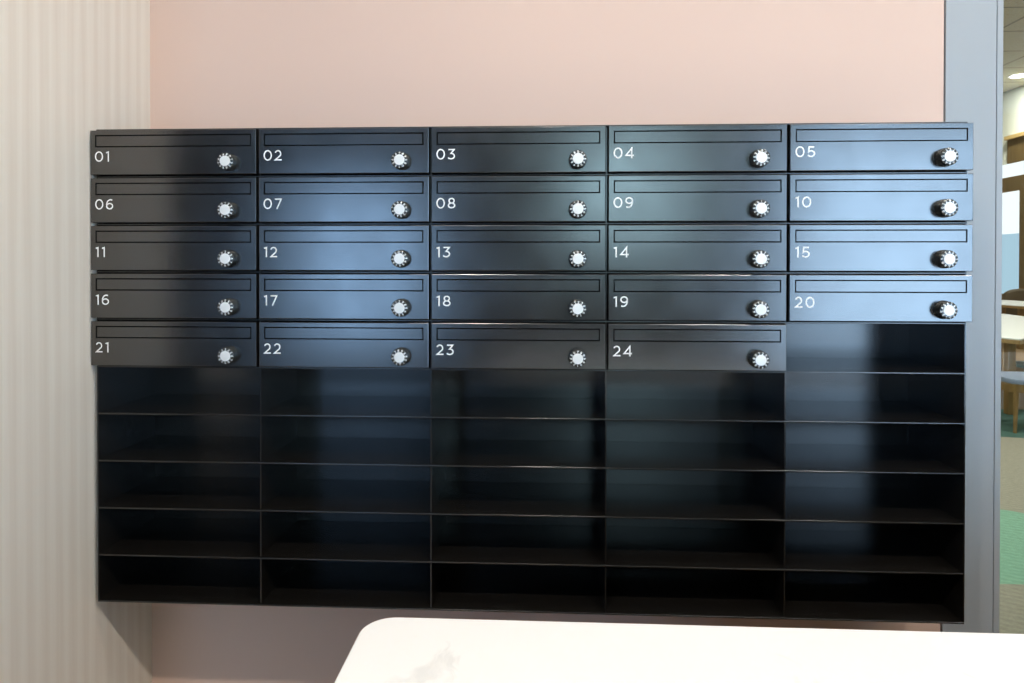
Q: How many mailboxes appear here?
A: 24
